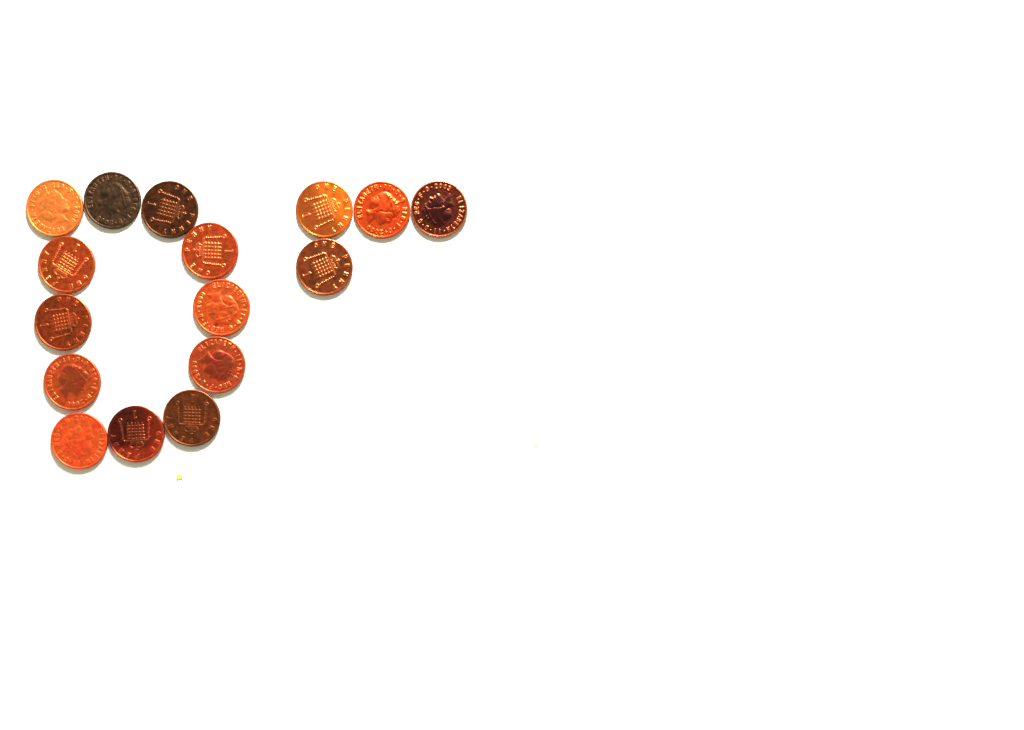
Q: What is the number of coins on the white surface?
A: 16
